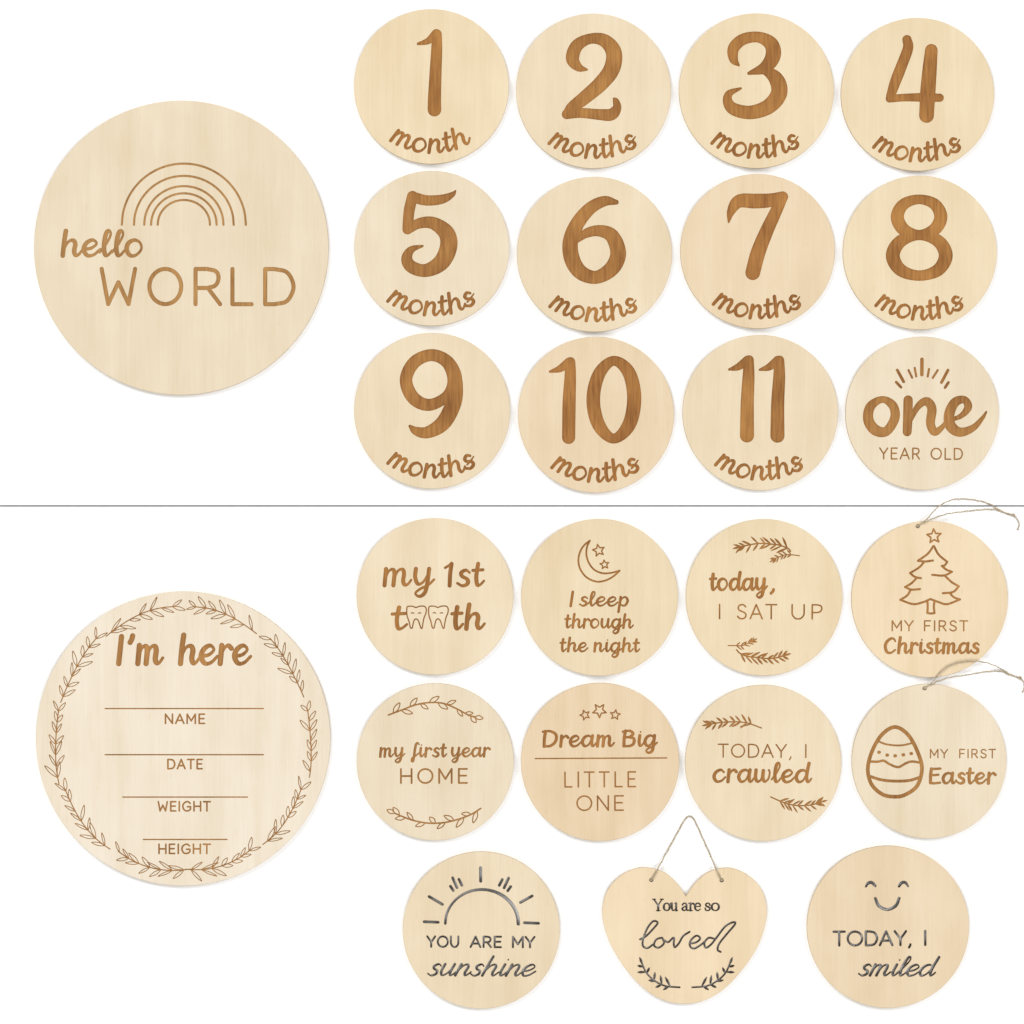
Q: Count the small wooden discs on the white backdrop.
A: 22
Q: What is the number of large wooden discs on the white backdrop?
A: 2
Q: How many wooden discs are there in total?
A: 24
